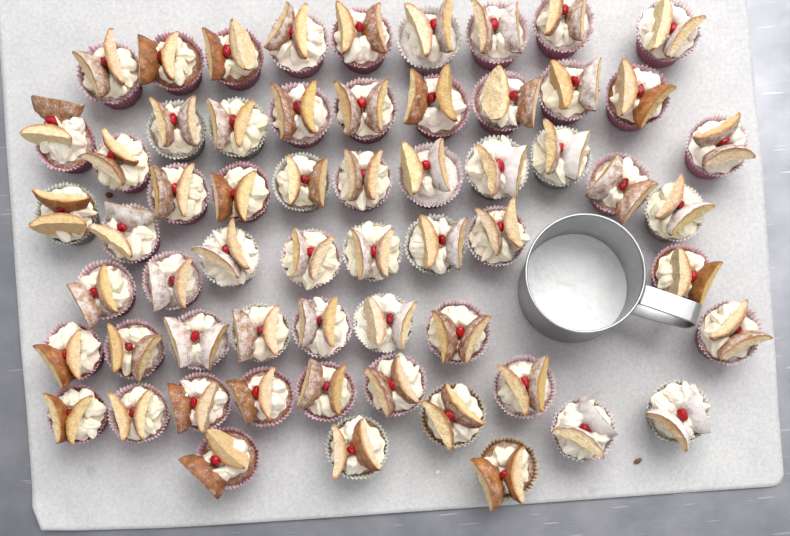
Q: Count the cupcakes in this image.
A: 60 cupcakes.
